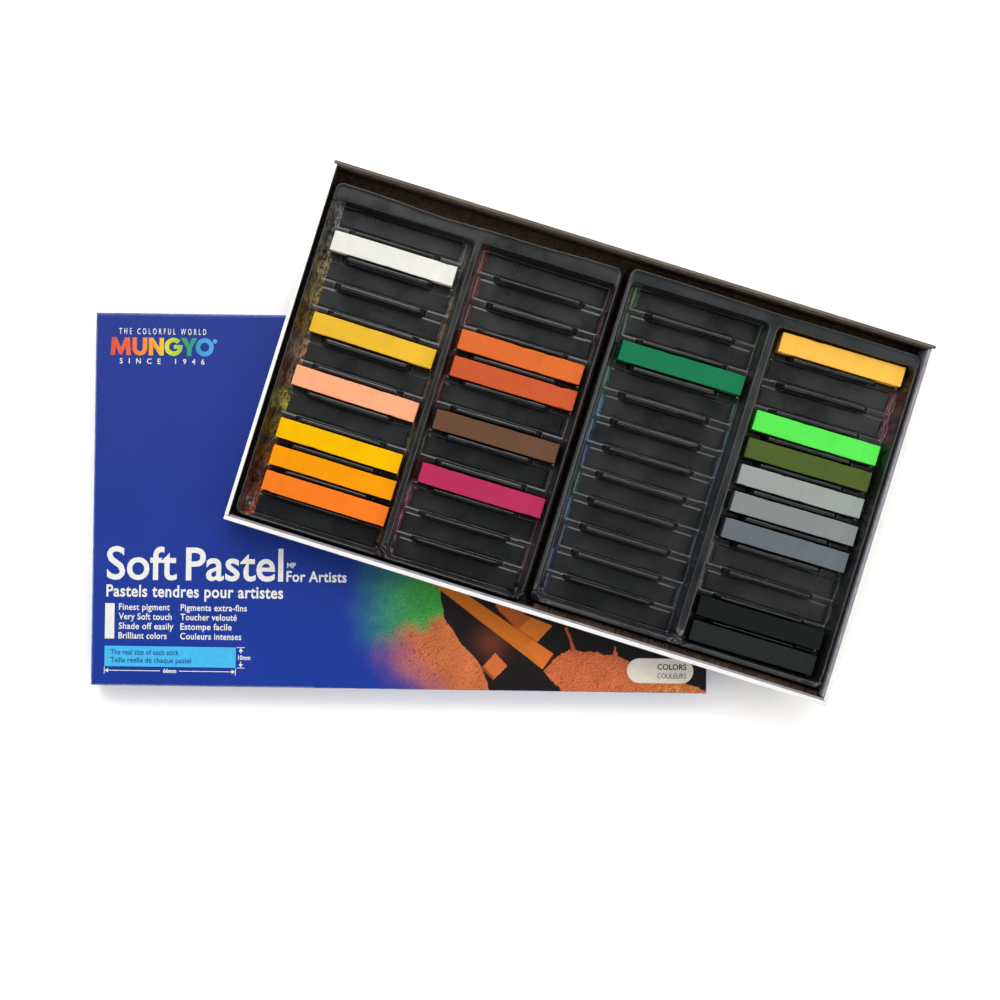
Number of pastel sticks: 19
